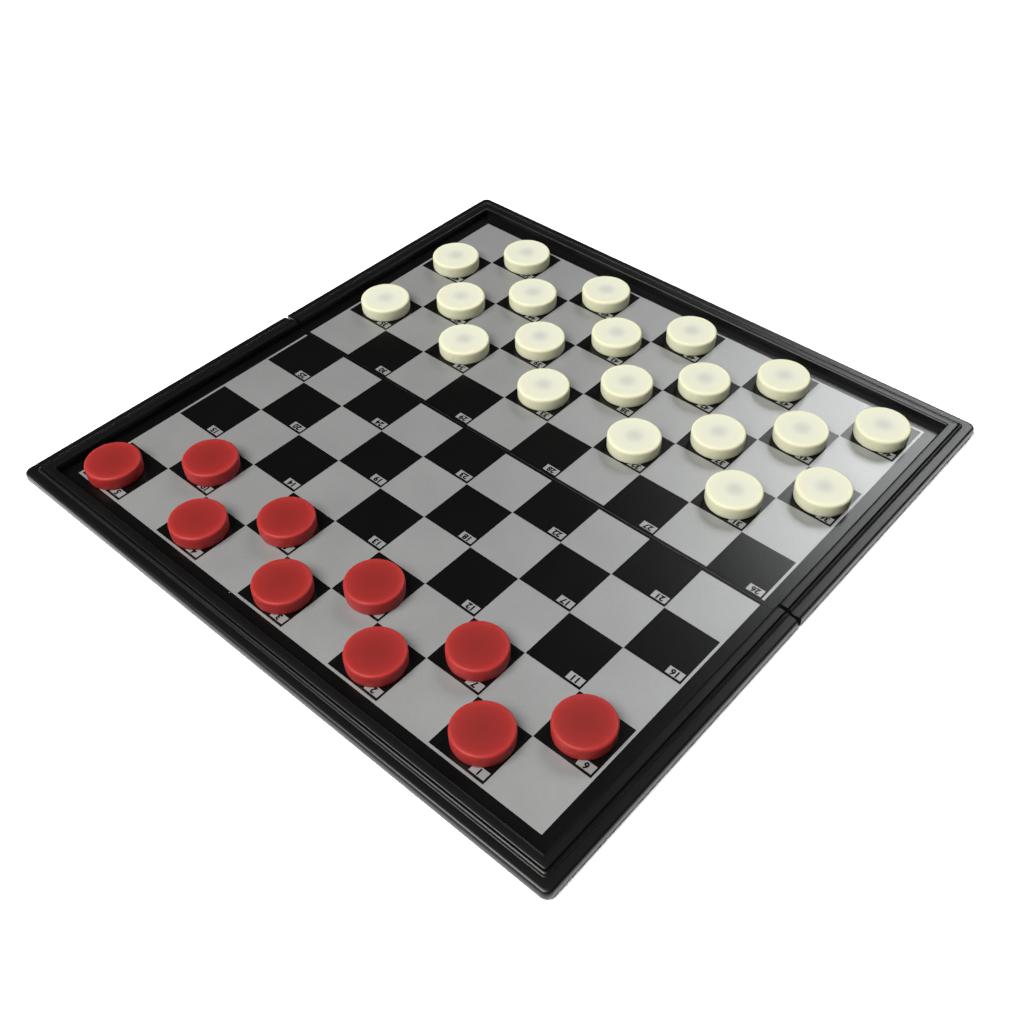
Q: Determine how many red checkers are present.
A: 10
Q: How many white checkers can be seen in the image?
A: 20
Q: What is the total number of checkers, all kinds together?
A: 30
